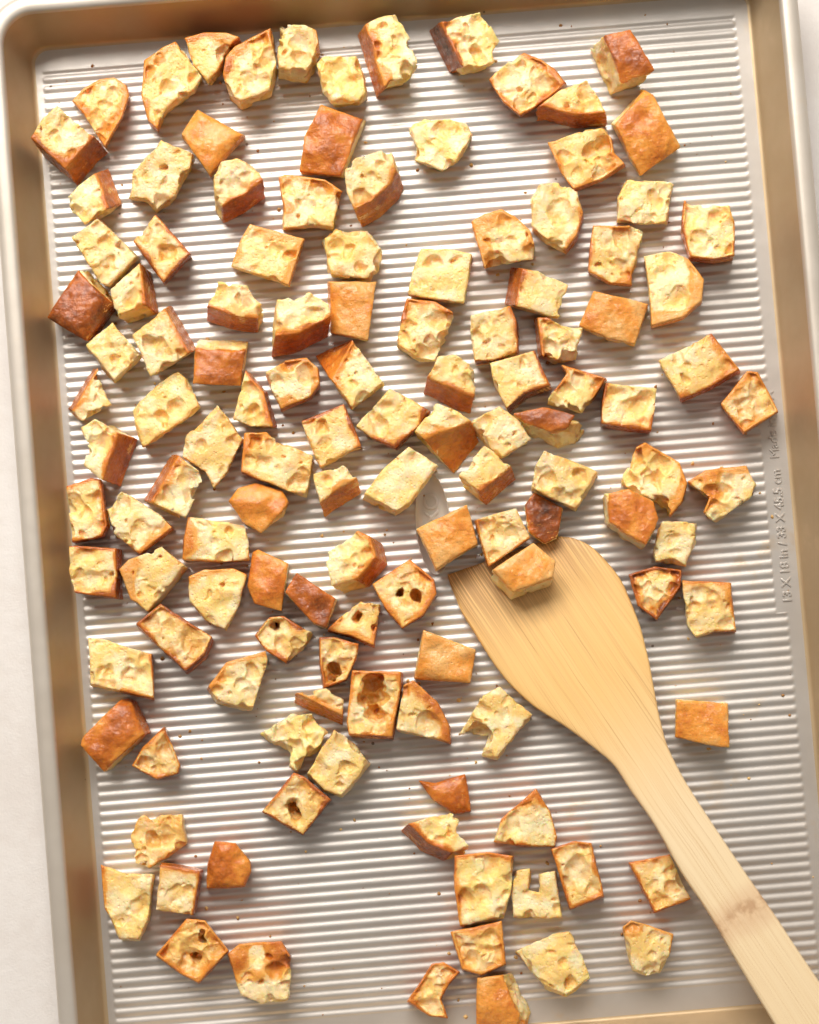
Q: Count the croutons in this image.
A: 126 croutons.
